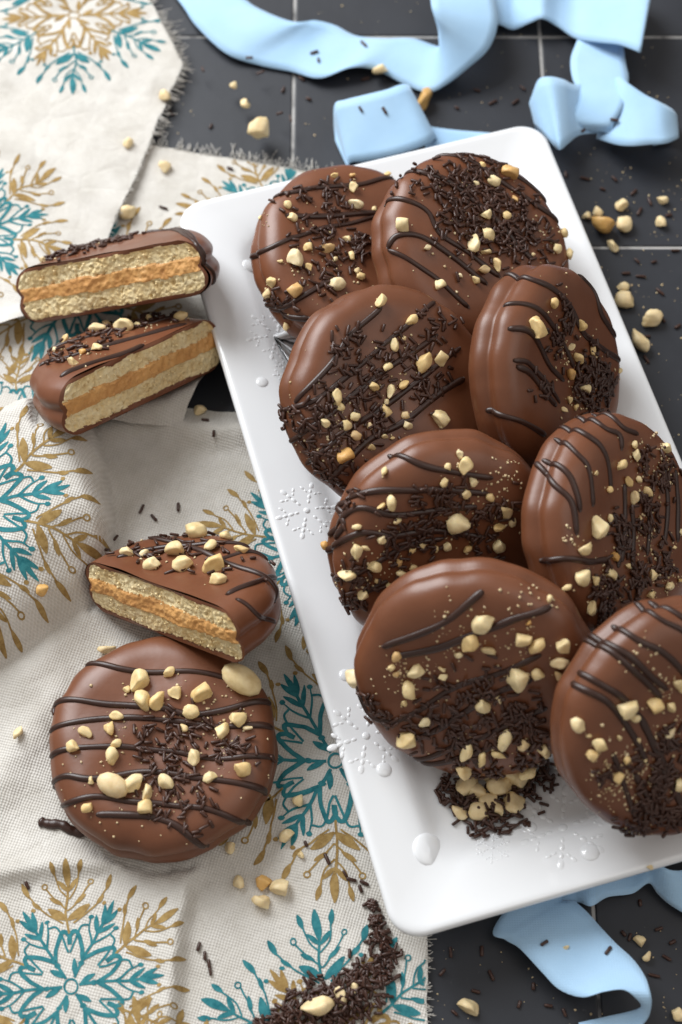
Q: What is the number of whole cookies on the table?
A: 9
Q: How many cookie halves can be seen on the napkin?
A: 3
